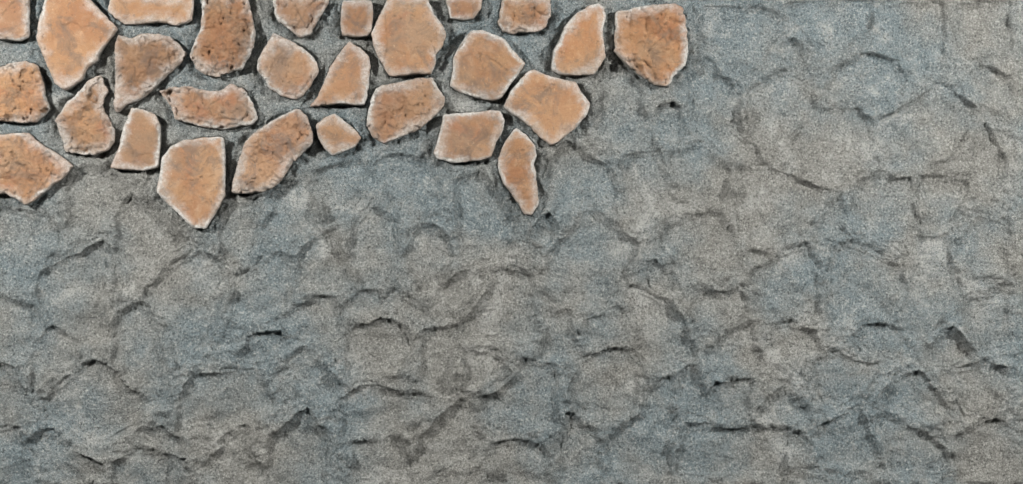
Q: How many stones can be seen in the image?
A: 27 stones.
